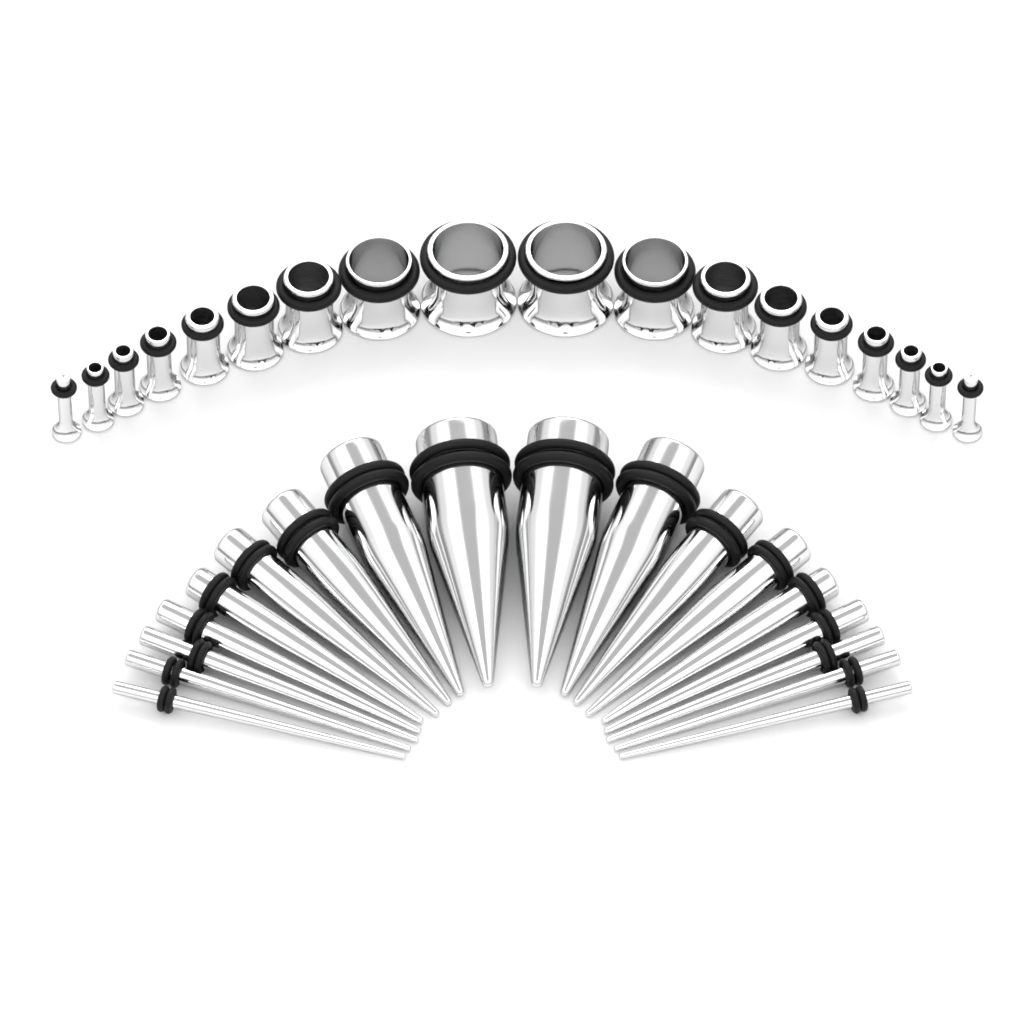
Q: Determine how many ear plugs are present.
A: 18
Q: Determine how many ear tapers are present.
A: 18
